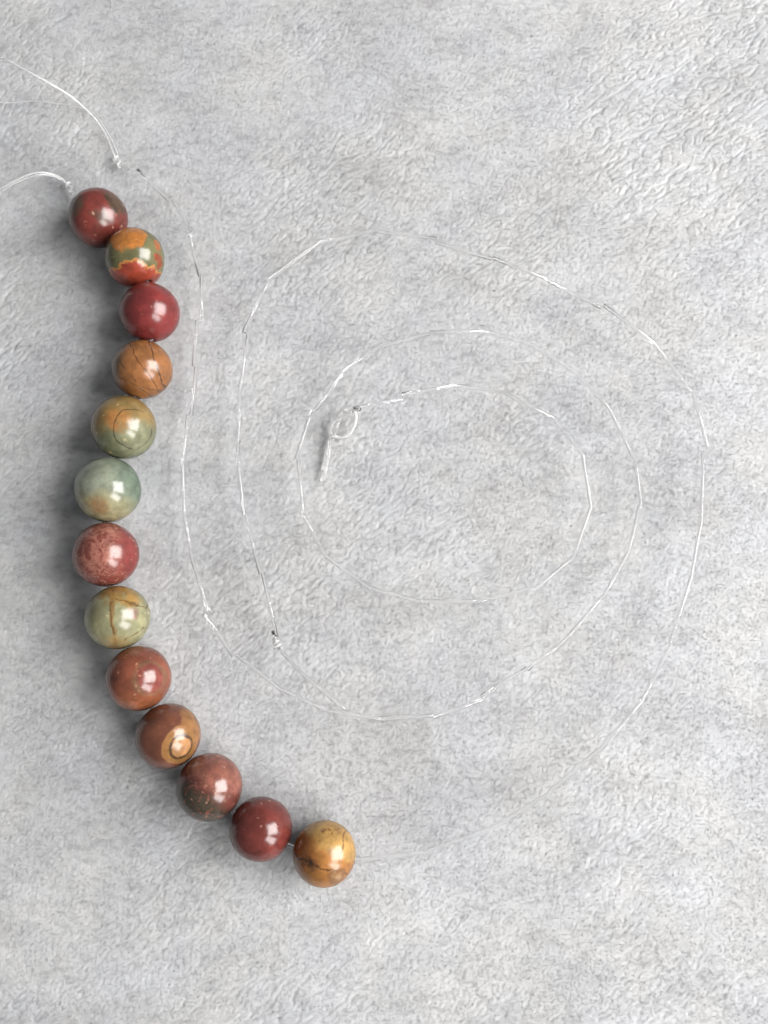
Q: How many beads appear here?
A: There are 13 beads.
